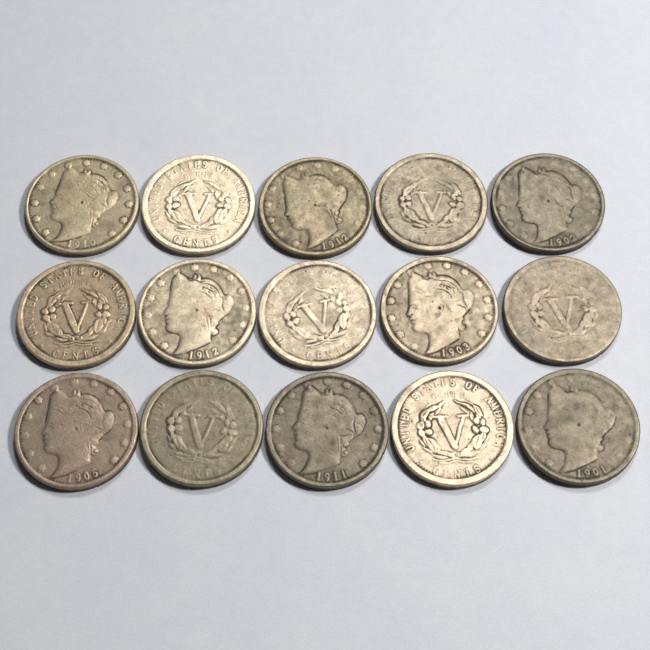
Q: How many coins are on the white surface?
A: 15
